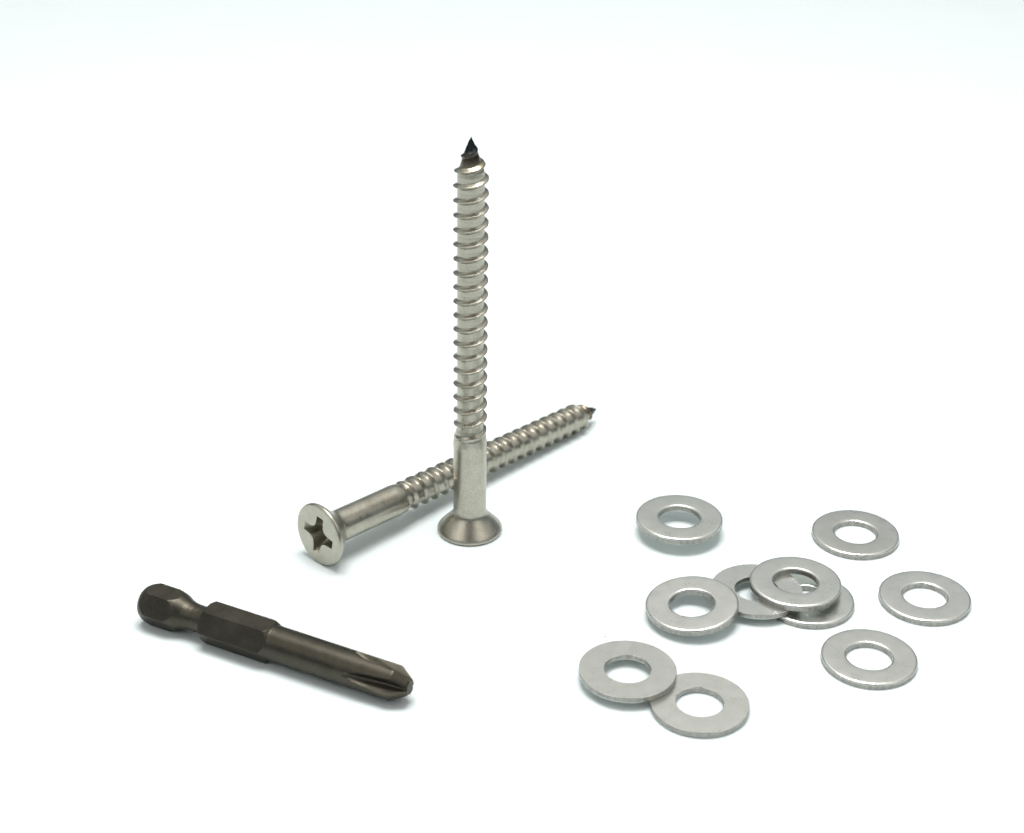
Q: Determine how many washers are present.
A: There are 10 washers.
